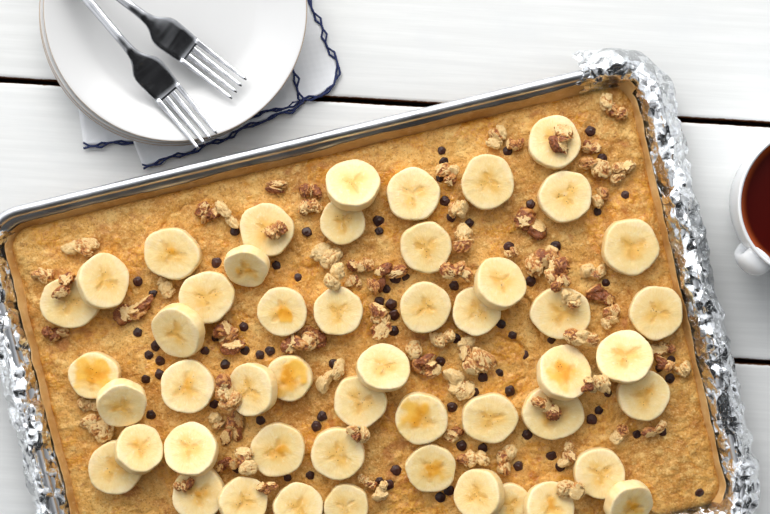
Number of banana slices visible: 50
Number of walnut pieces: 76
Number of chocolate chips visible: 86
